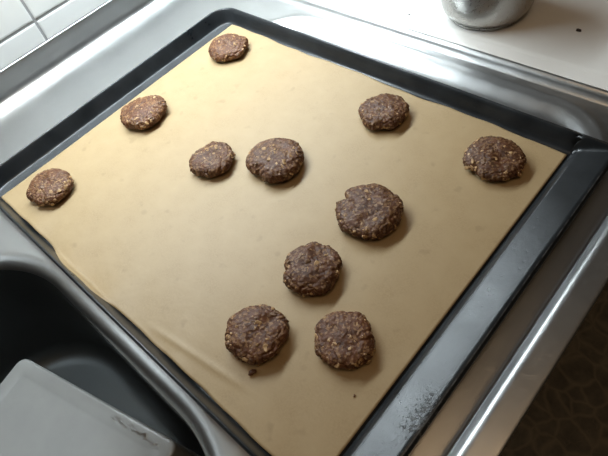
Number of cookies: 11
